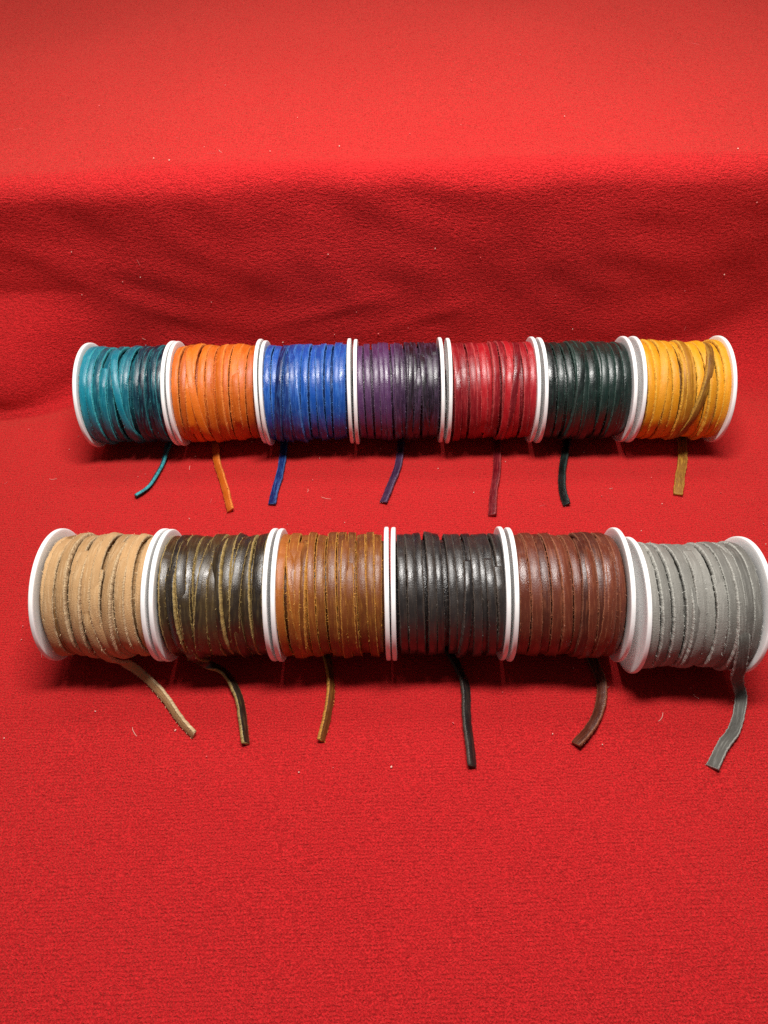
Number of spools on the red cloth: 13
